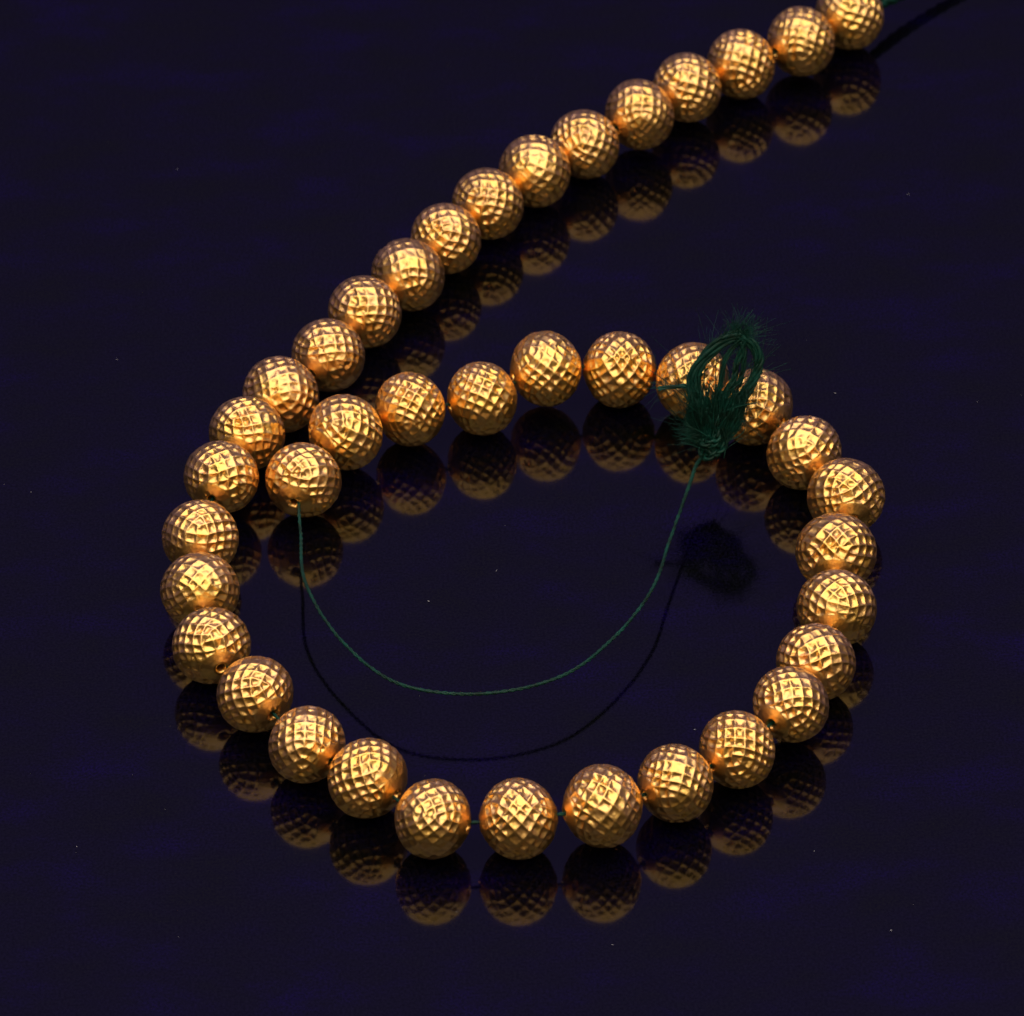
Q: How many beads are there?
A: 40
